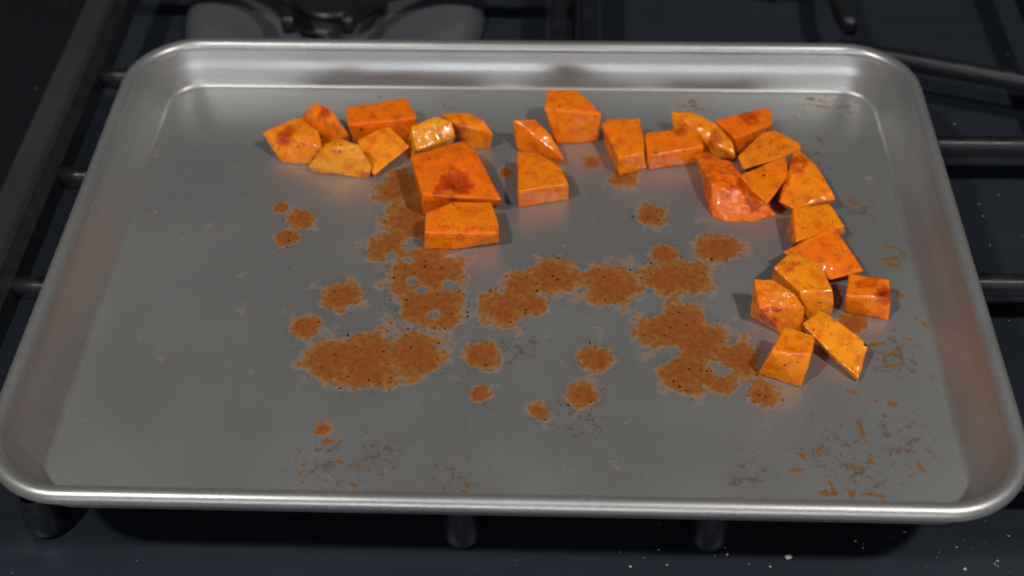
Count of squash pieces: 27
